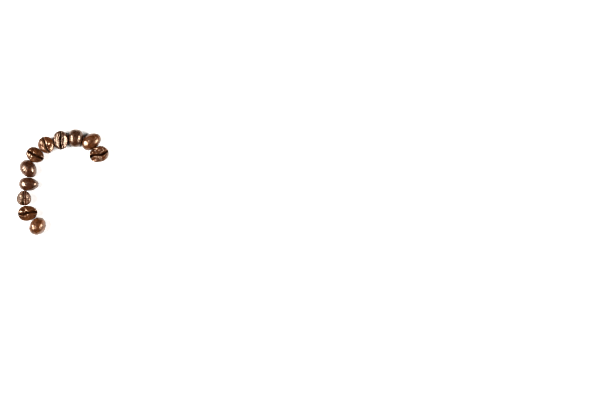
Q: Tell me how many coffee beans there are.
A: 11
